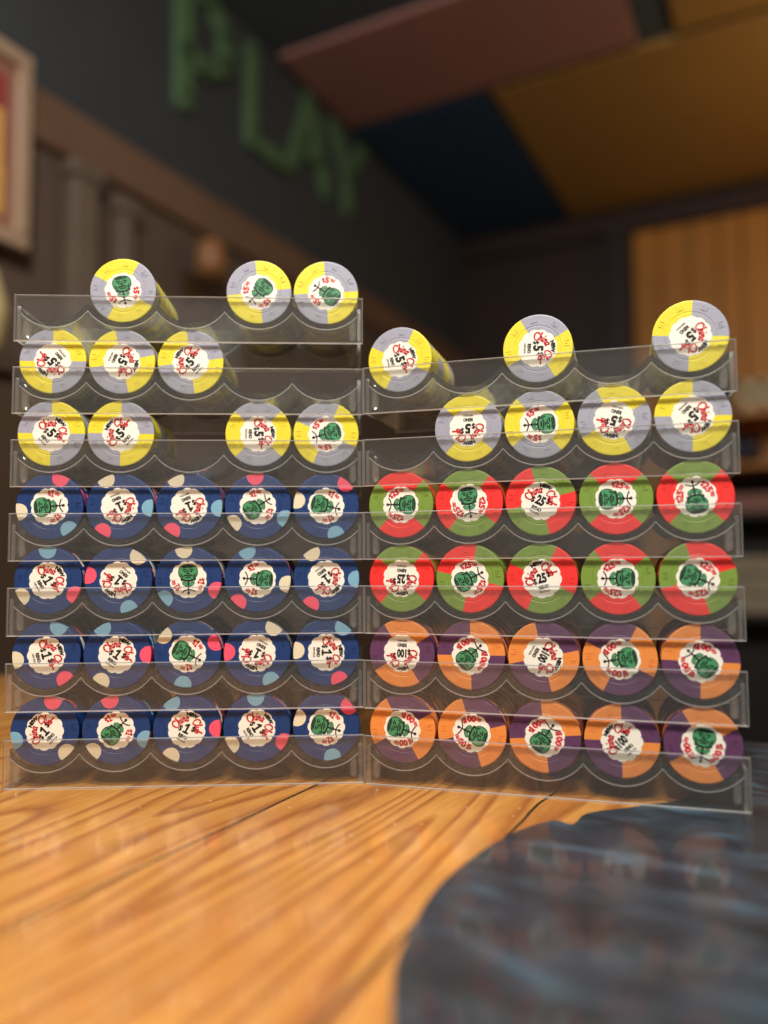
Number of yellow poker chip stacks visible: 17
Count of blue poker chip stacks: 20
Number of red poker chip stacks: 10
